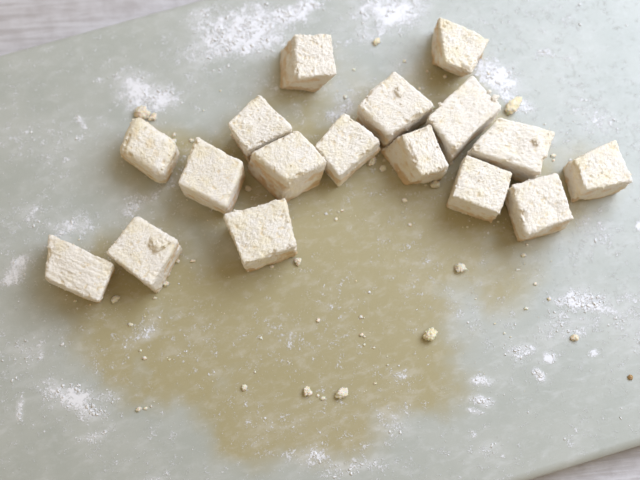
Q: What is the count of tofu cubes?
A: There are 17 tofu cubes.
